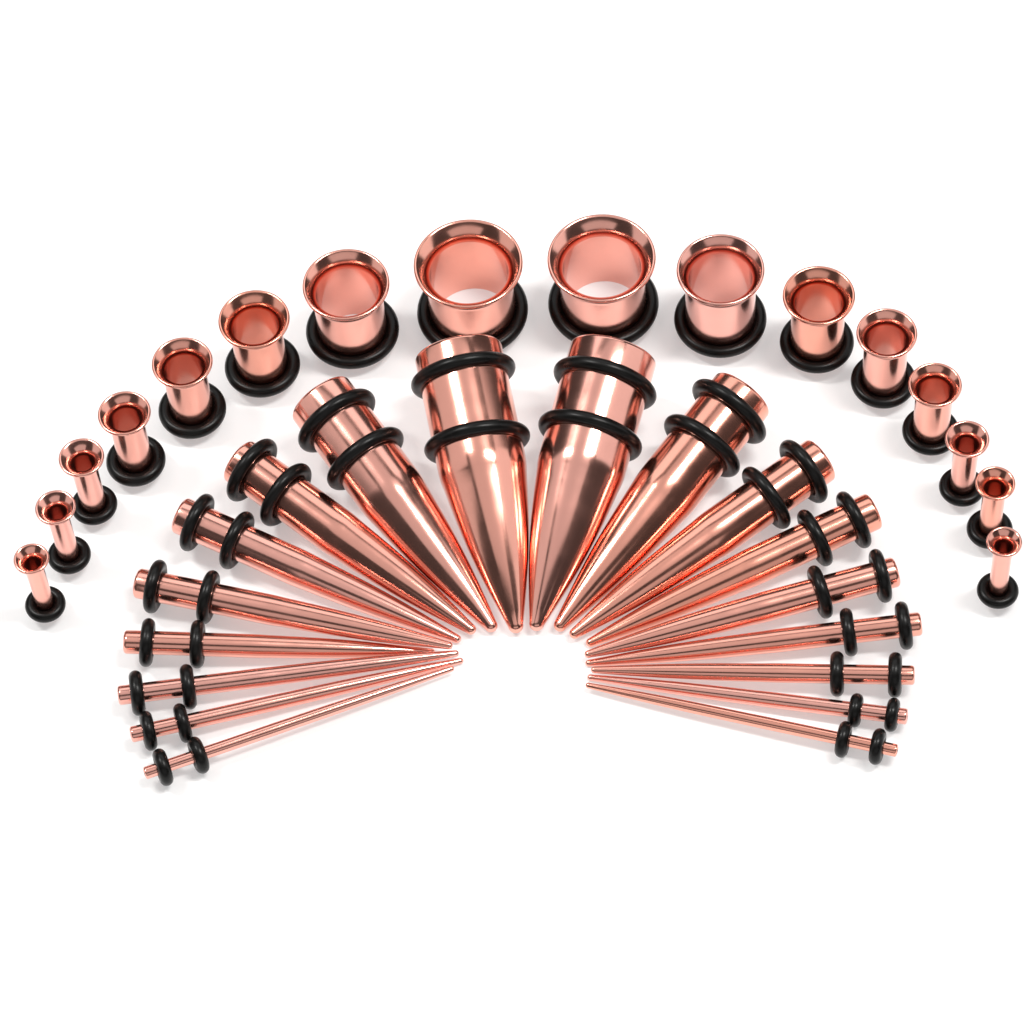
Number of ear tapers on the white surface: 18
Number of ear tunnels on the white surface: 16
